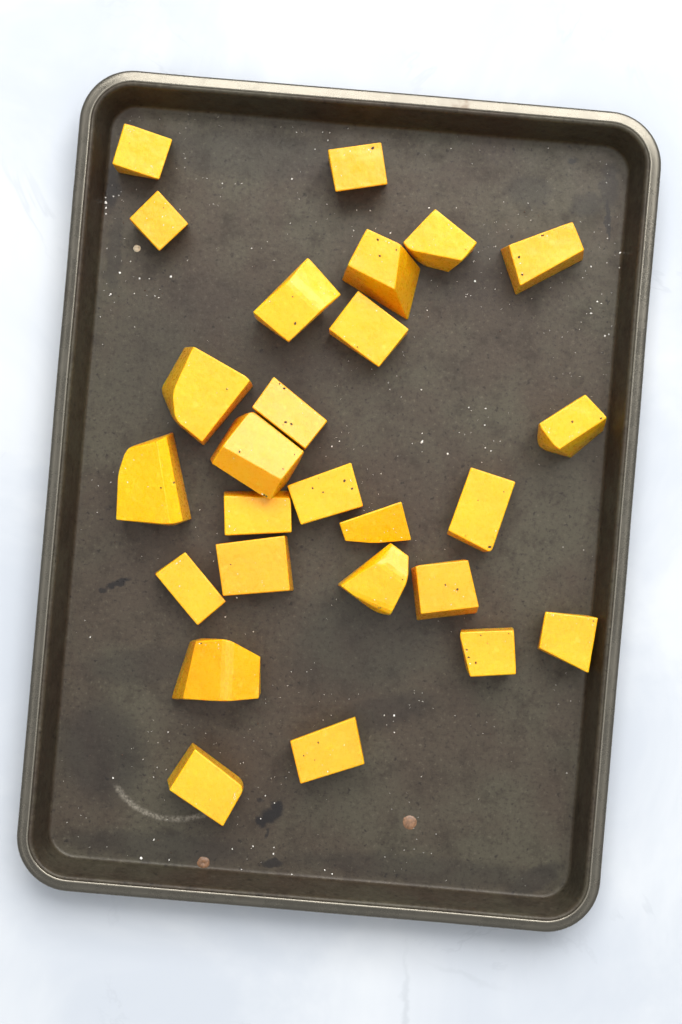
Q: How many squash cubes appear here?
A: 26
